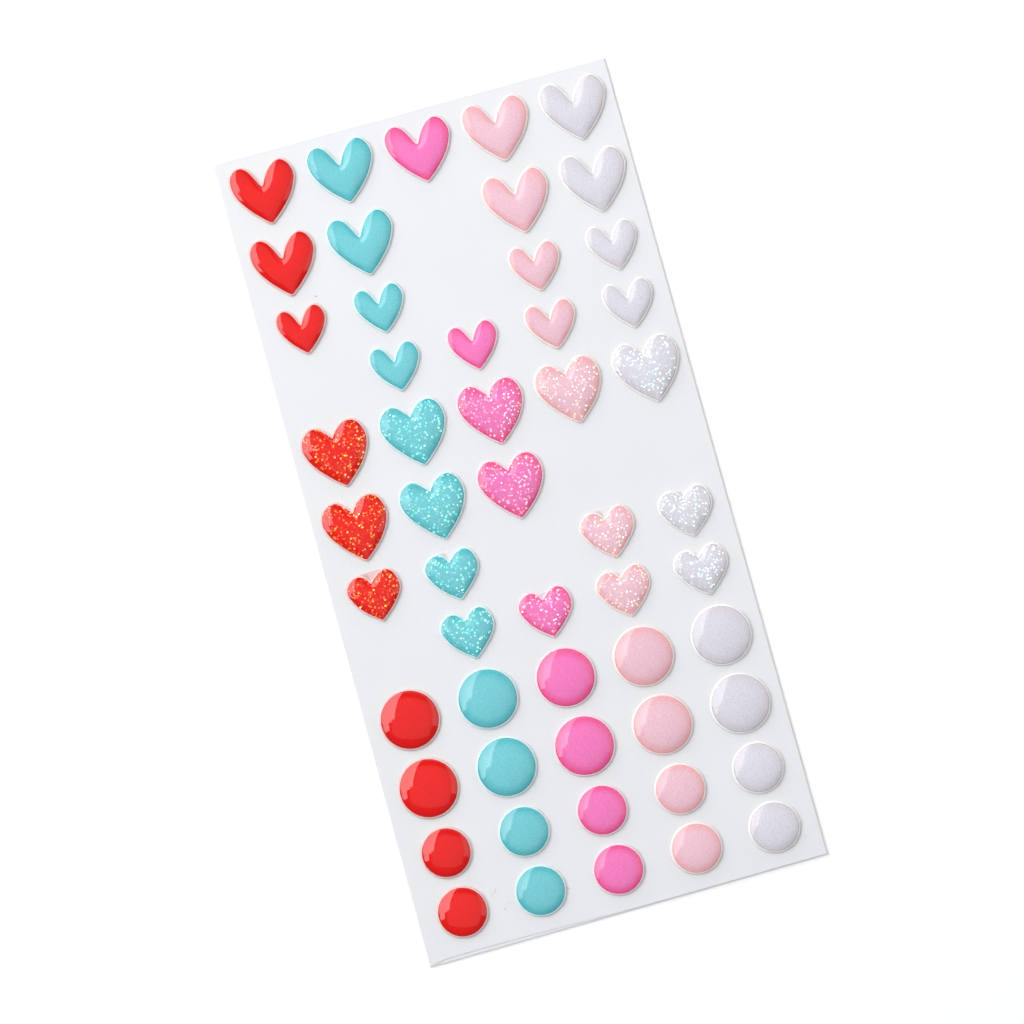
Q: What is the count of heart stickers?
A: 33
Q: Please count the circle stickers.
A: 20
